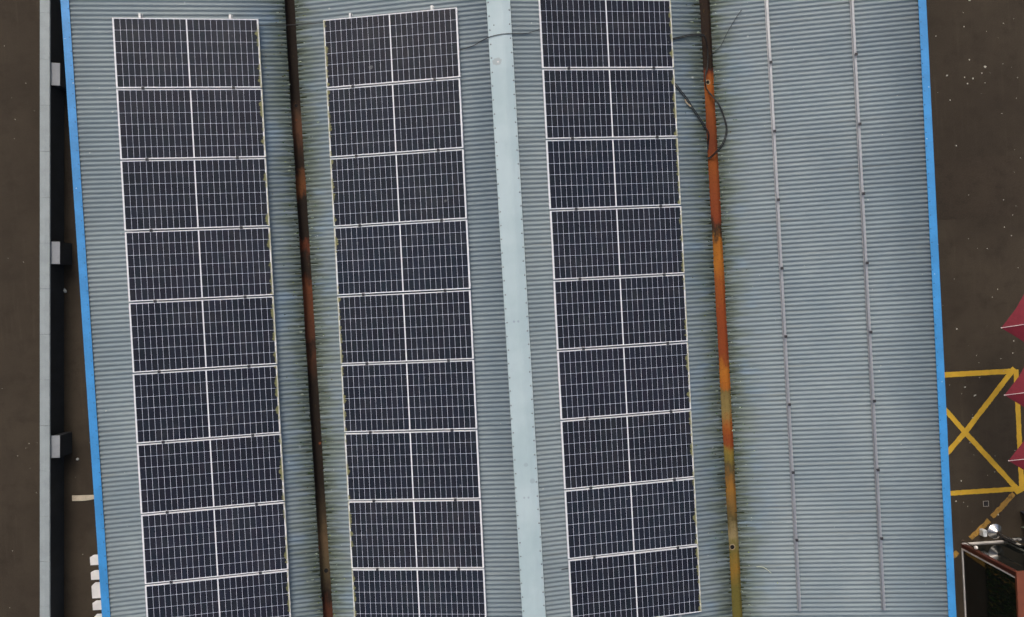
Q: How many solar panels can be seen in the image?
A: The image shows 27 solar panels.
